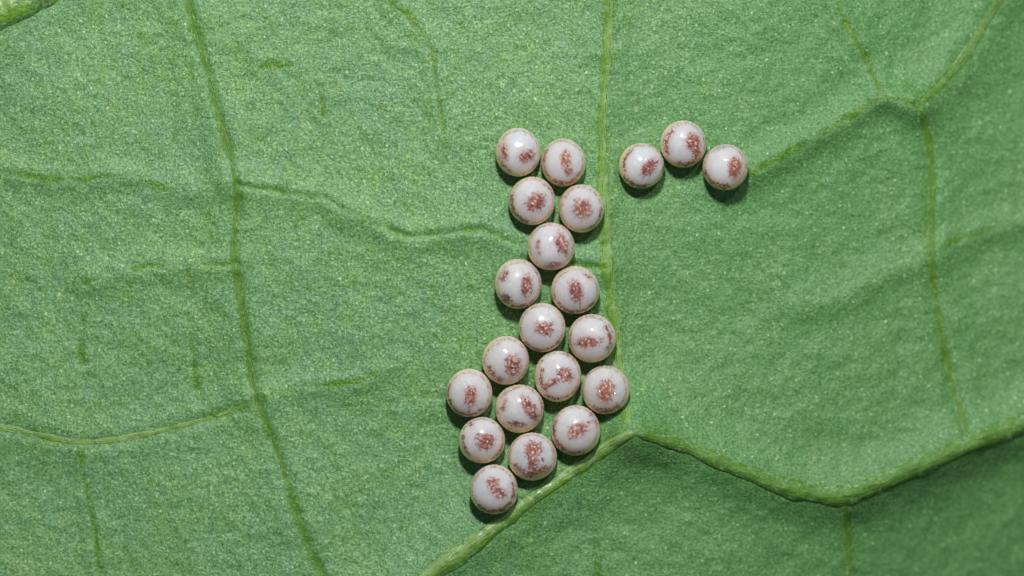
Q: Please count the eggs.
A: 21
